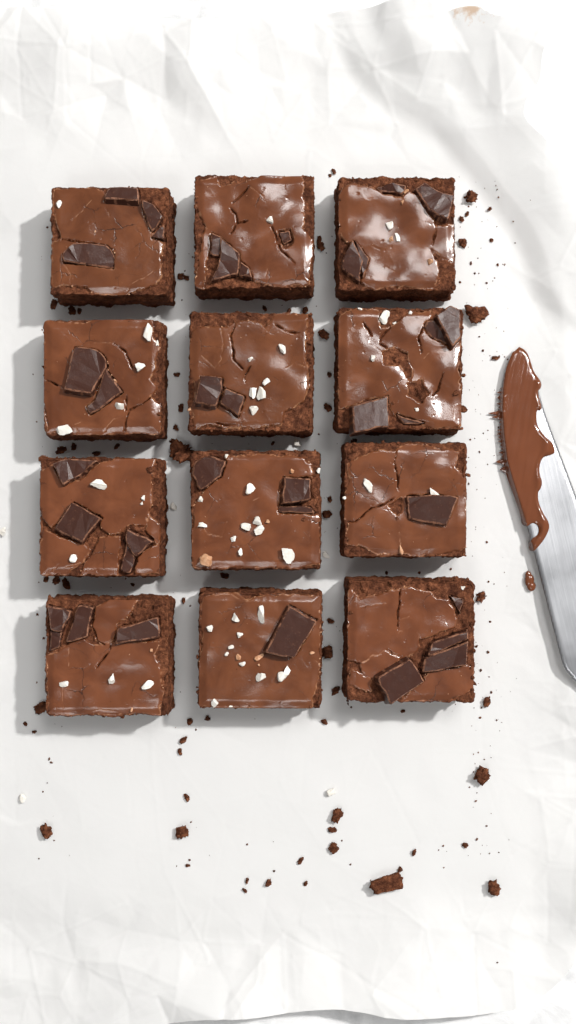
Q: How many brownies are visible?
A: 12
